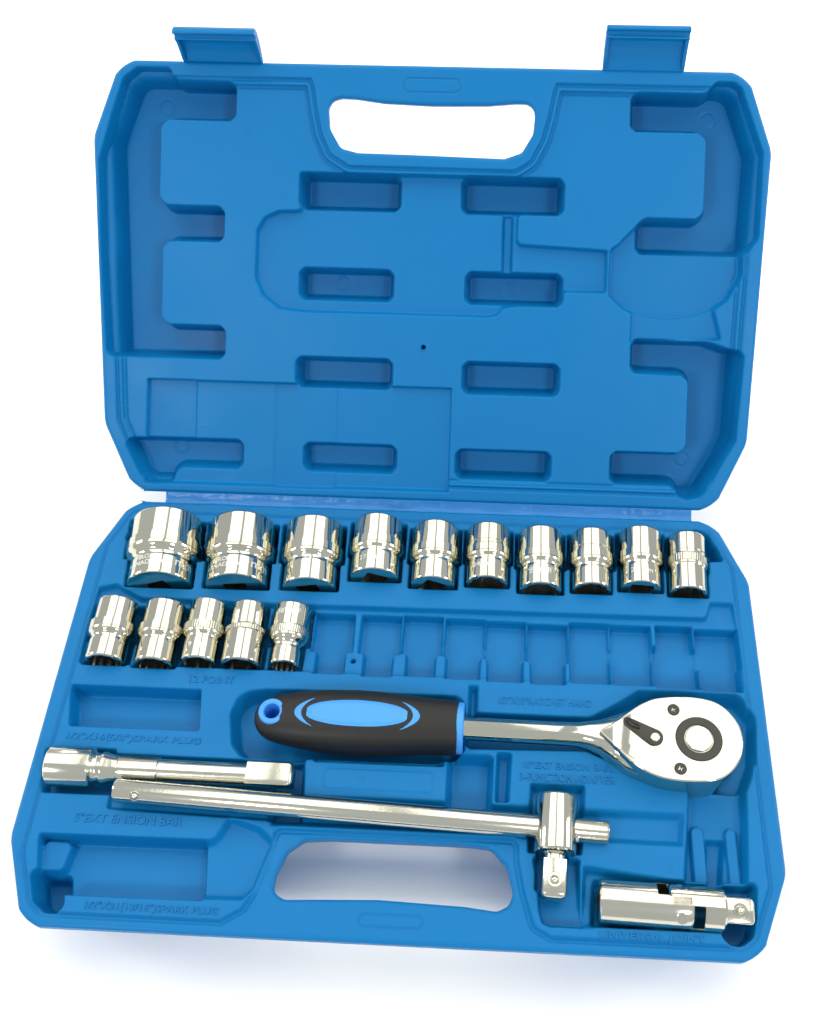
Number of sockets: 15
